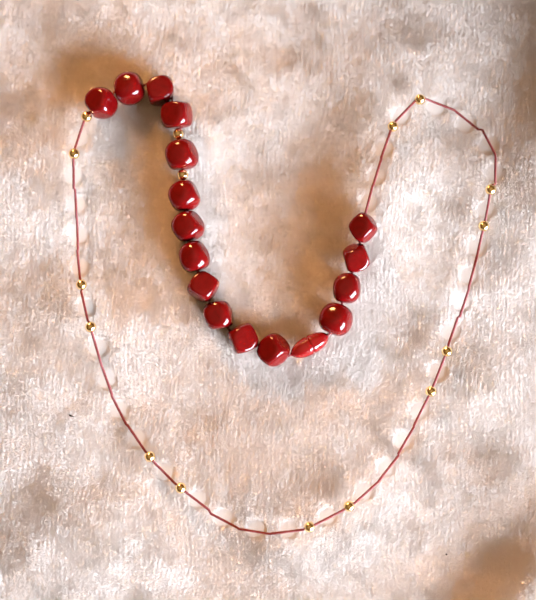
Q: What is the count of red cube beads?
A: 16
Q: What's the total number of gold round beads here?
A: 16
